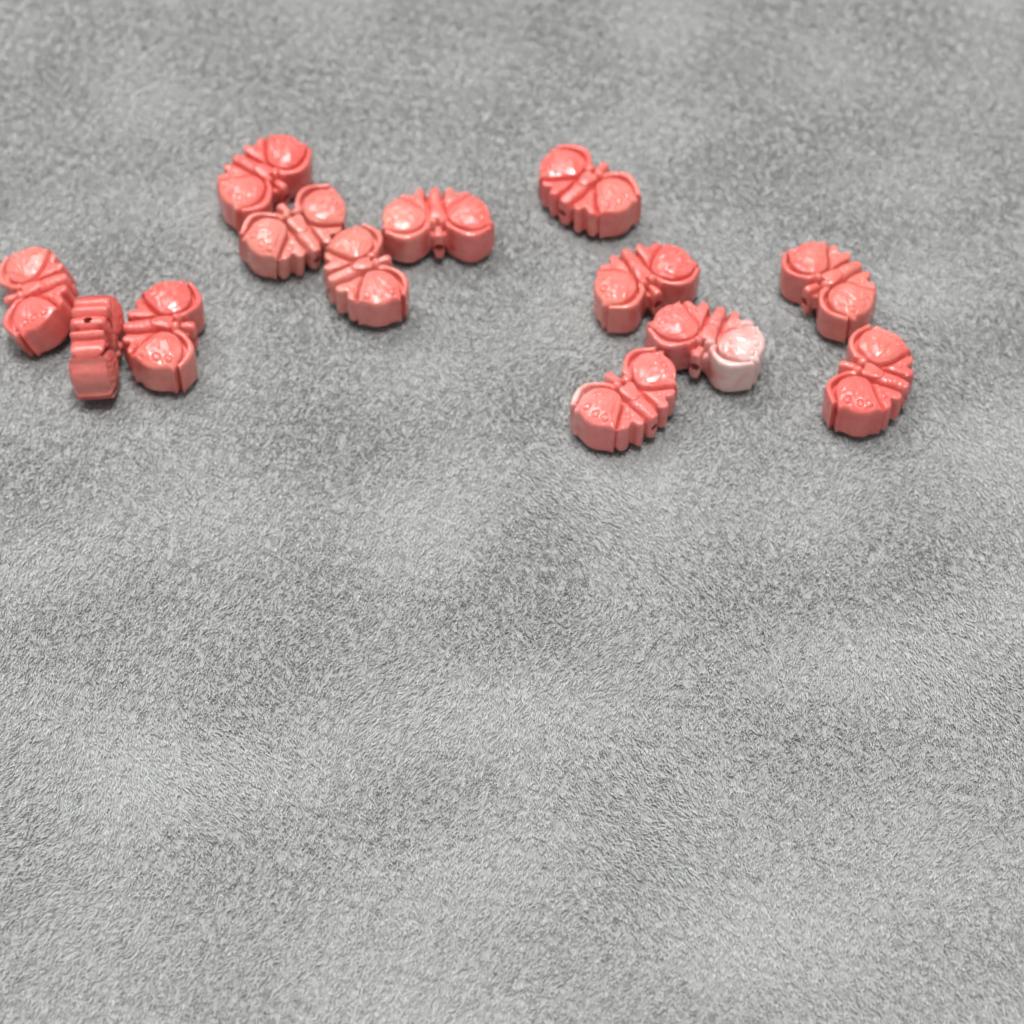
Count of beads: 13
